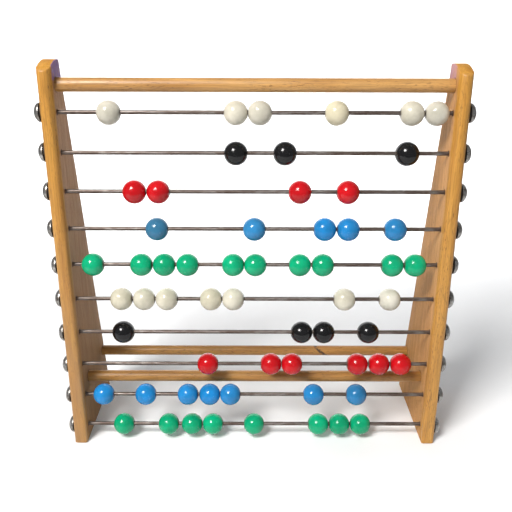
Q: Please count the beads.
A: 60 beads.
